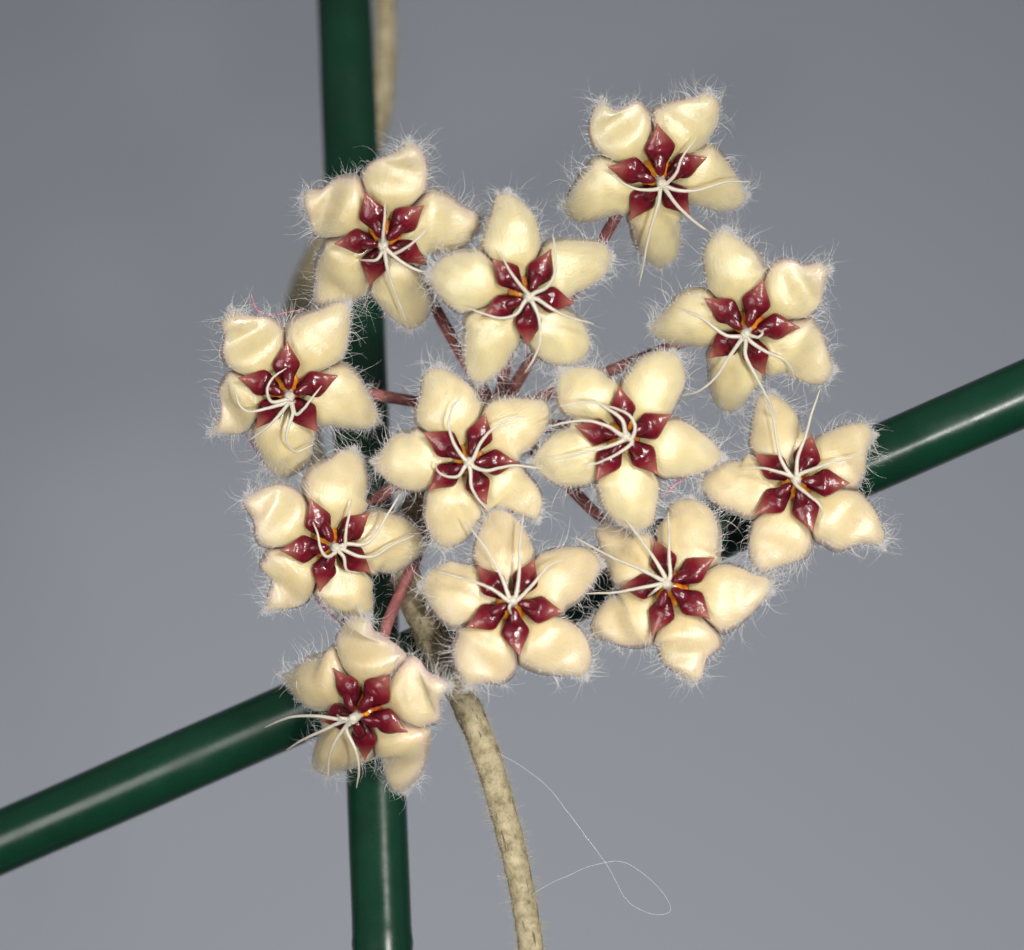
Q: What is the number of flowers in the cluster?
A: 12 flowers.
